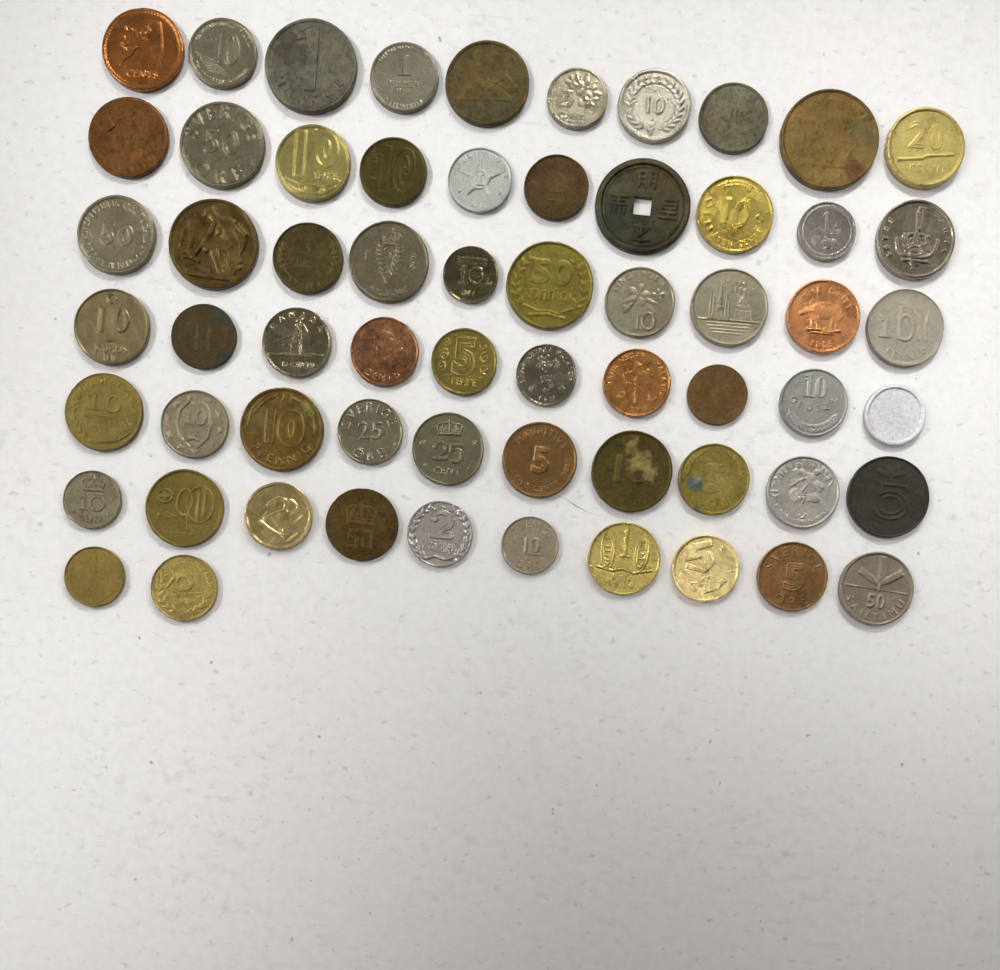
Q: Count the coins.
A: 62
